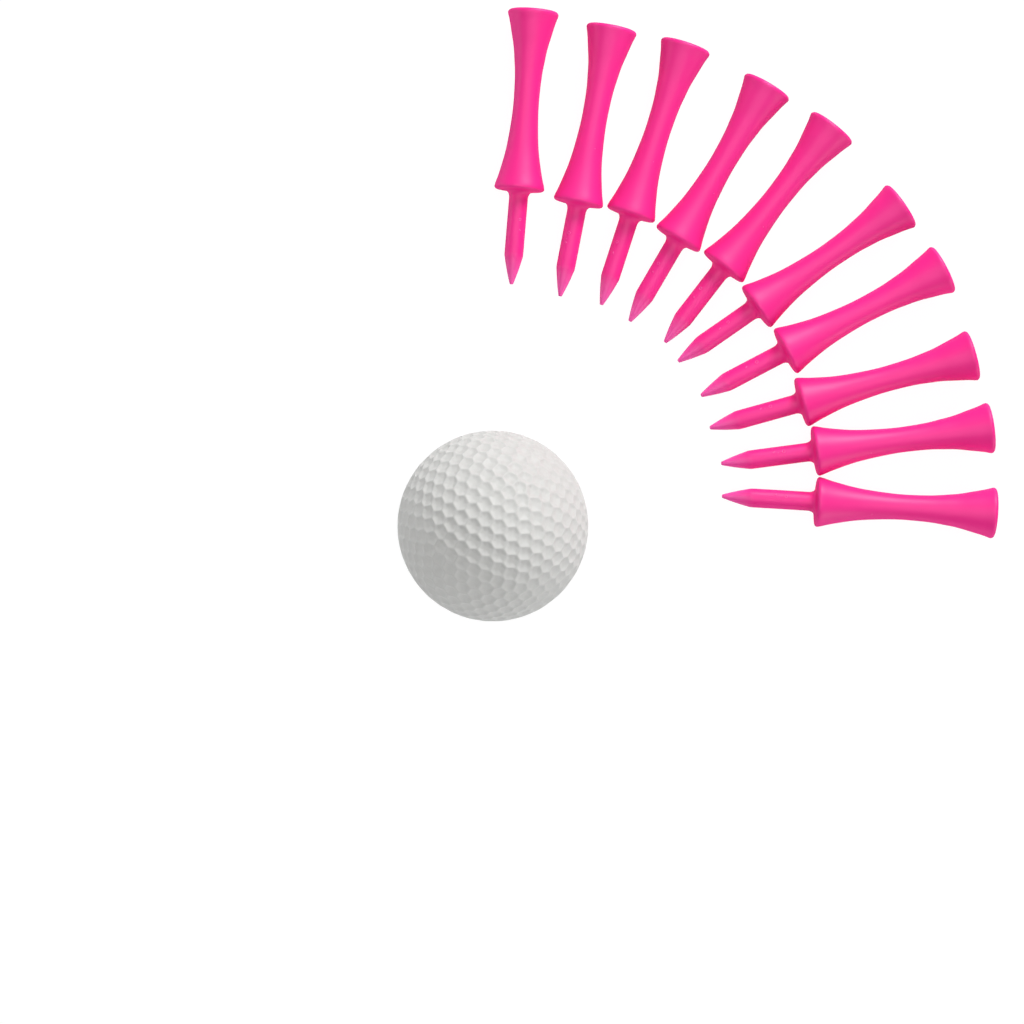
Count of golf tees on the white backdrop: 10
